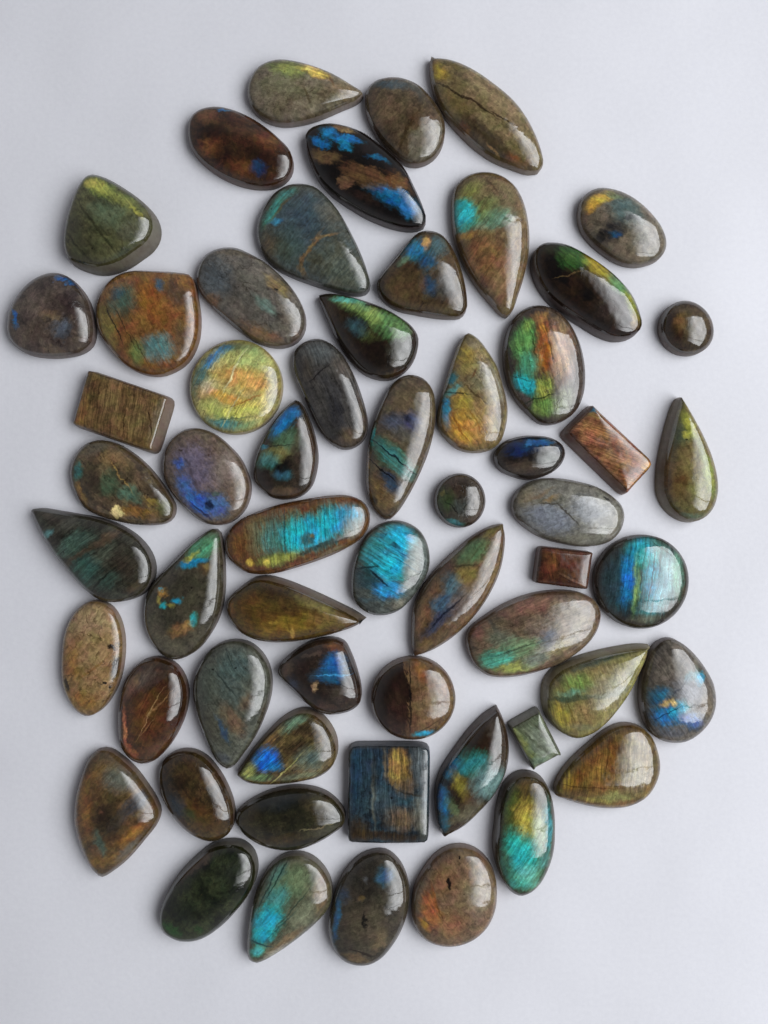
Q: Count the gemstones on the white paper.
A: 59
